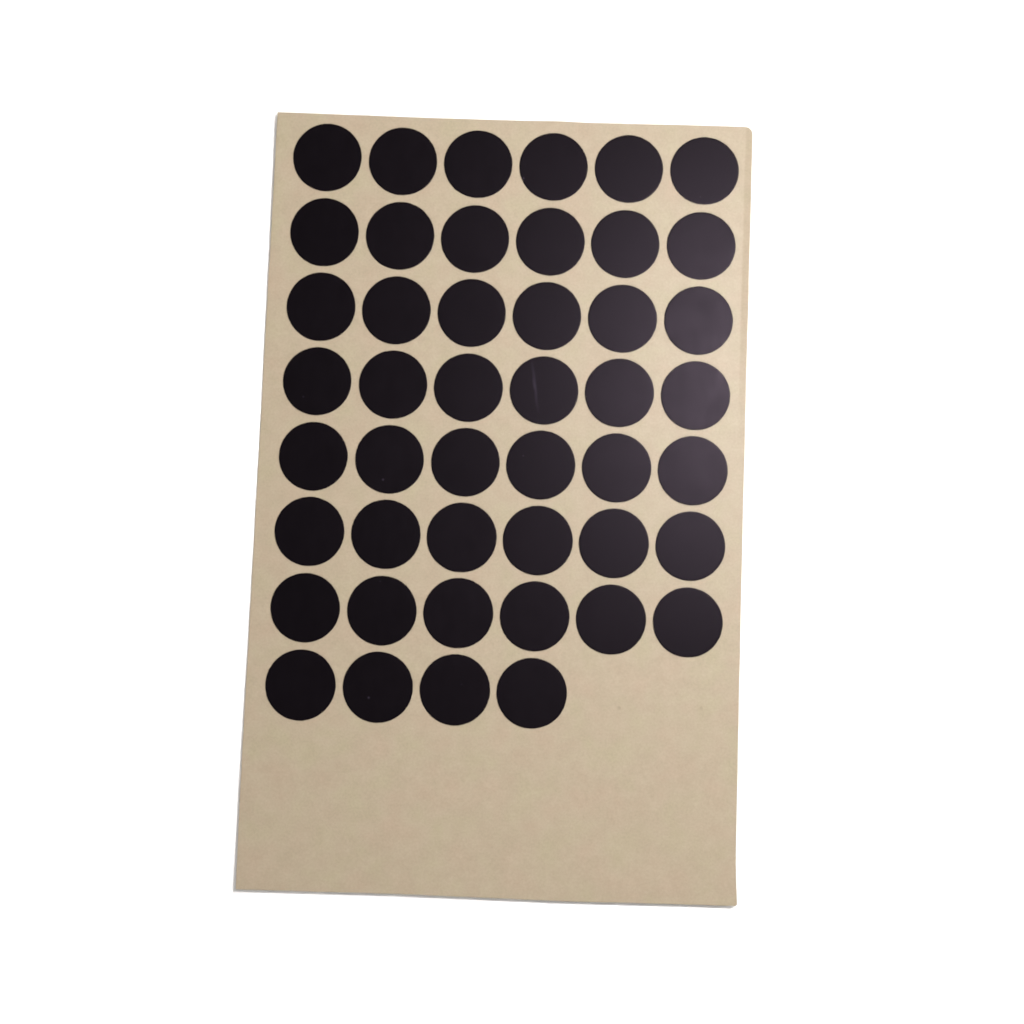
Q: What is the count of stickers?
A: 46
